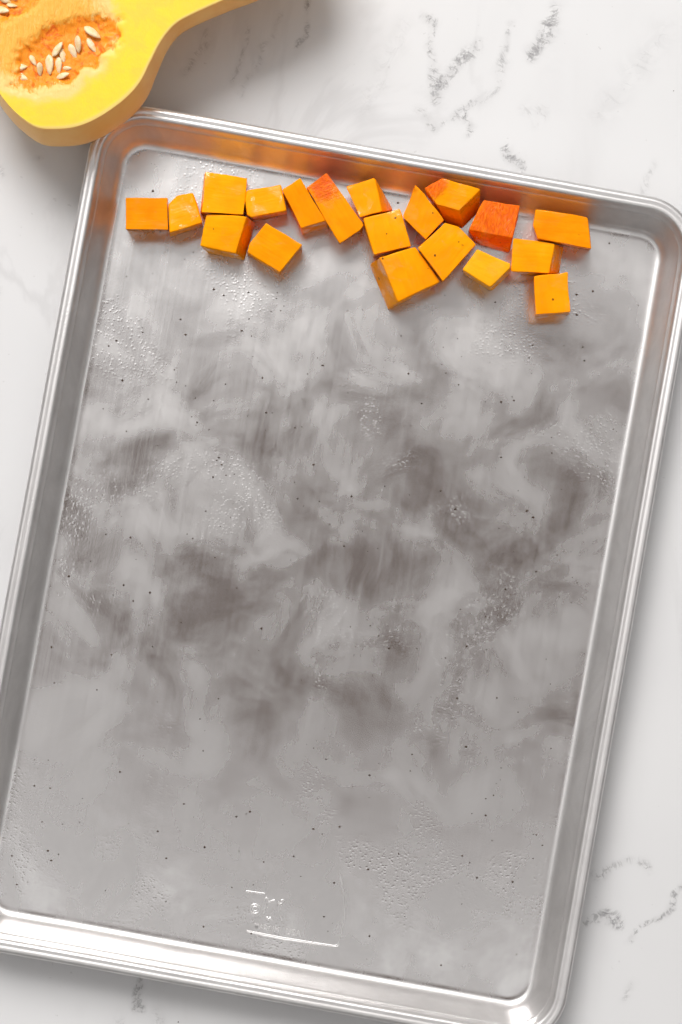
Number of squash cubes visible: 19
